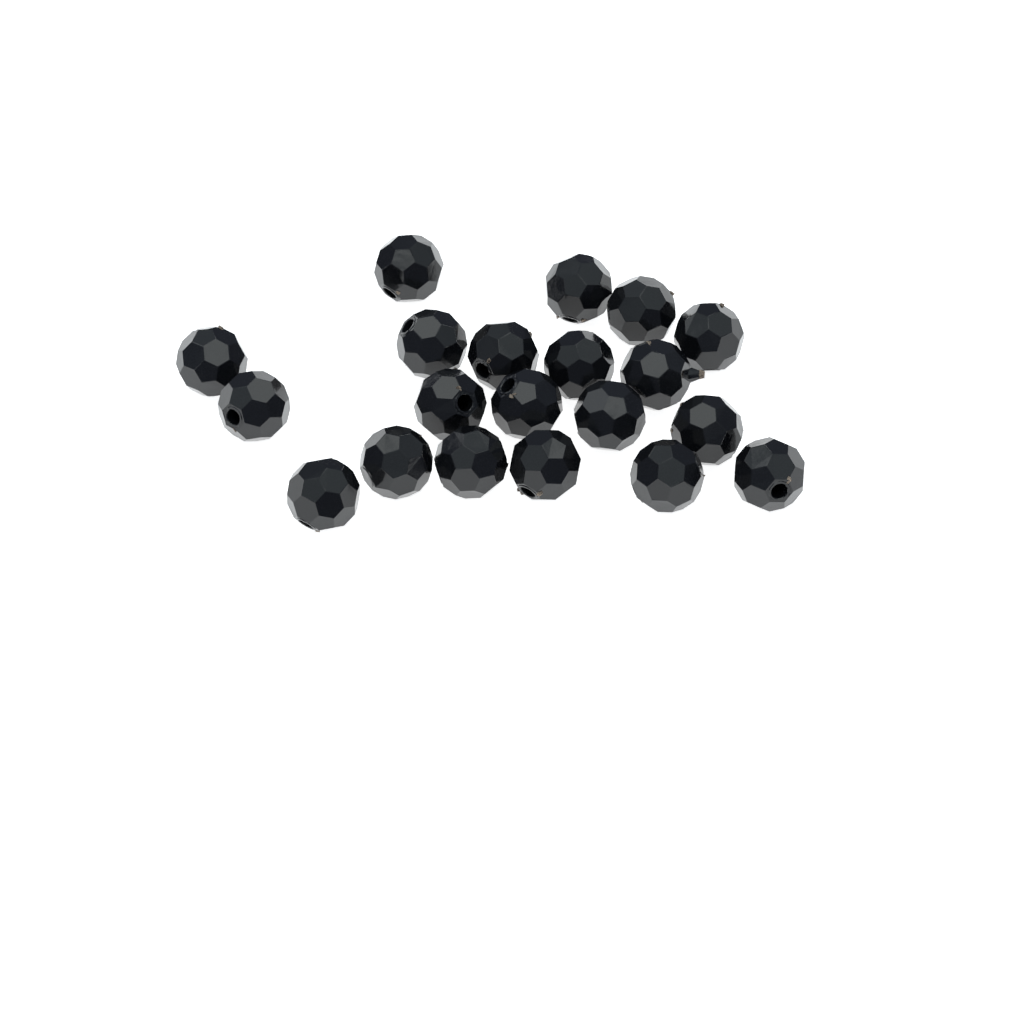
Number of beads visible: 20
